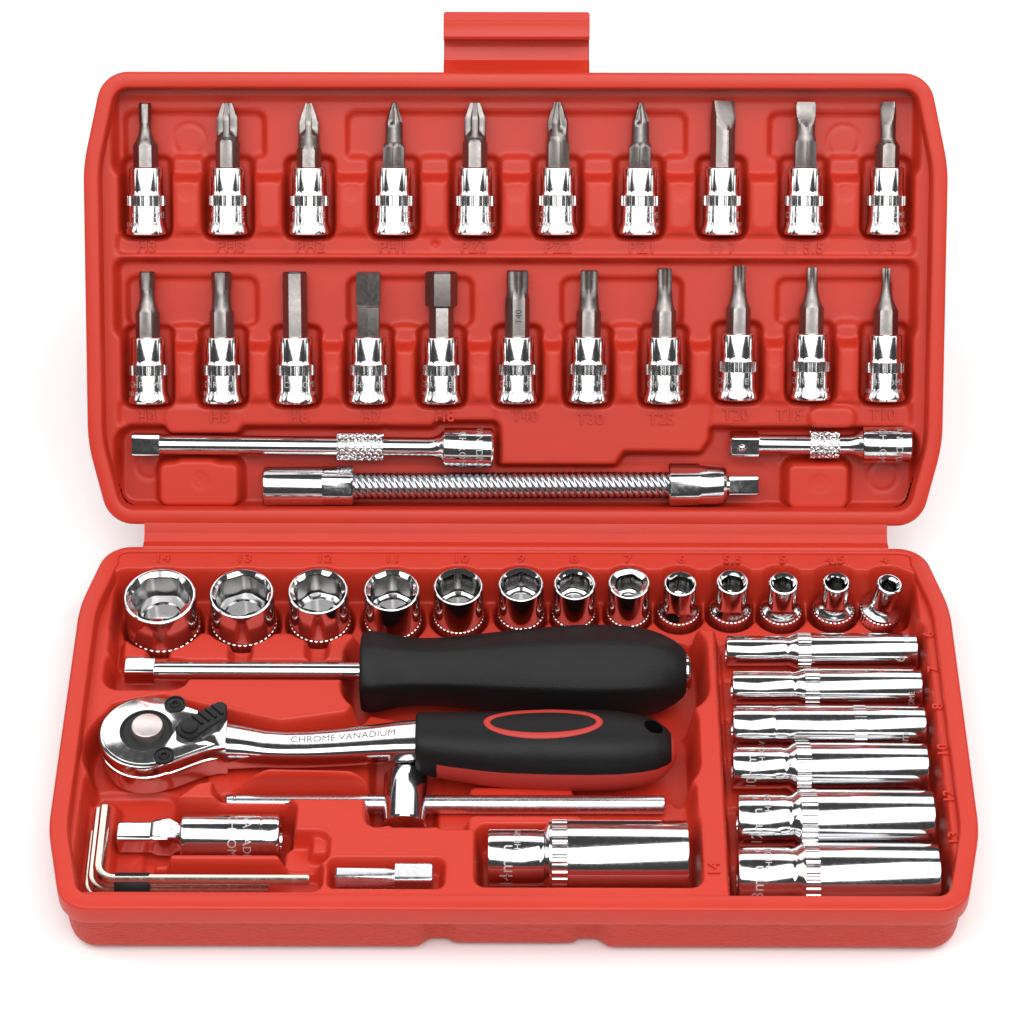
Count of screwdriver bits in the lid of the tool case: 21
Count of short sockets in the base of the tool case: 13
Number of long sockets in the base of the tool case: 7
